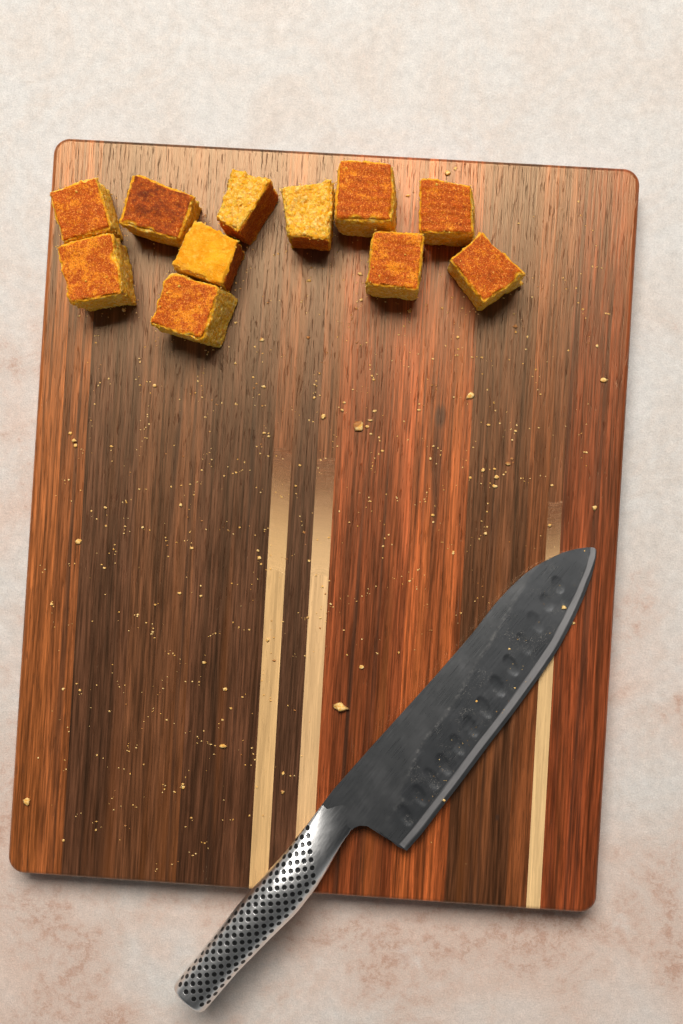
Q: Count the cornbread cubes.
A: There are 11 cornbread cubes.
